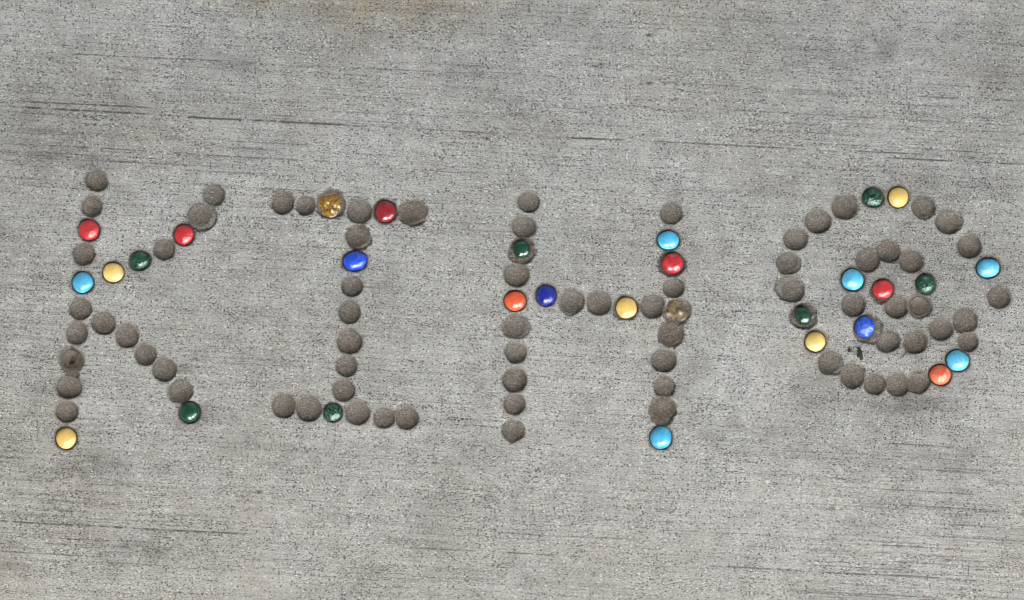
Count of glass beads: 28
